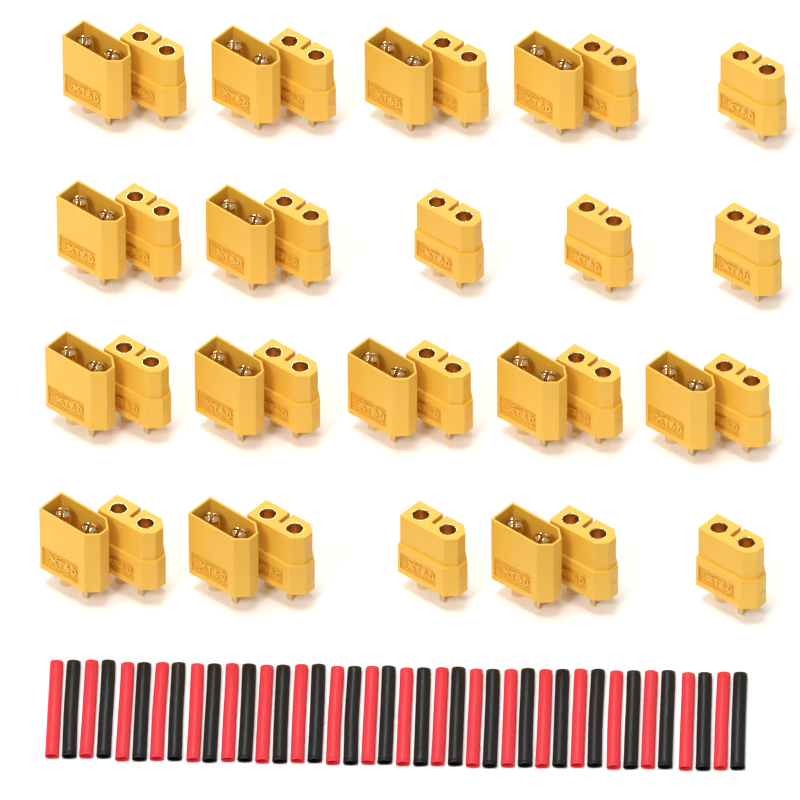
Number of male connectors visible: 14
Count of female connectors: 20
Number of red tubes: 20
